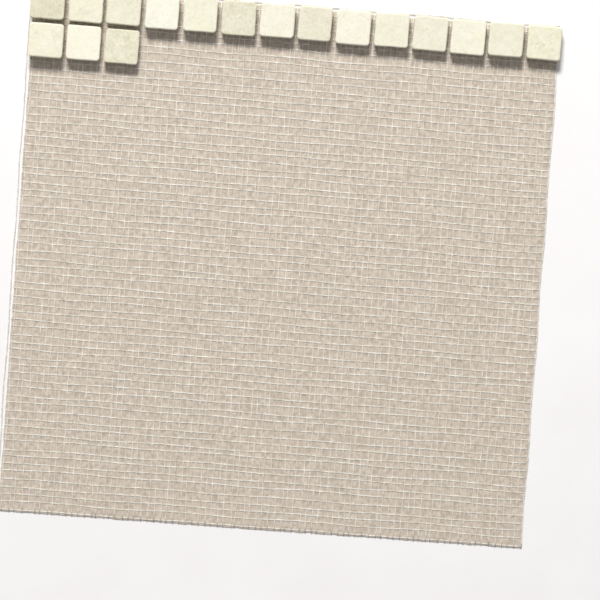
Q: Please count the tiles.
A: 17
